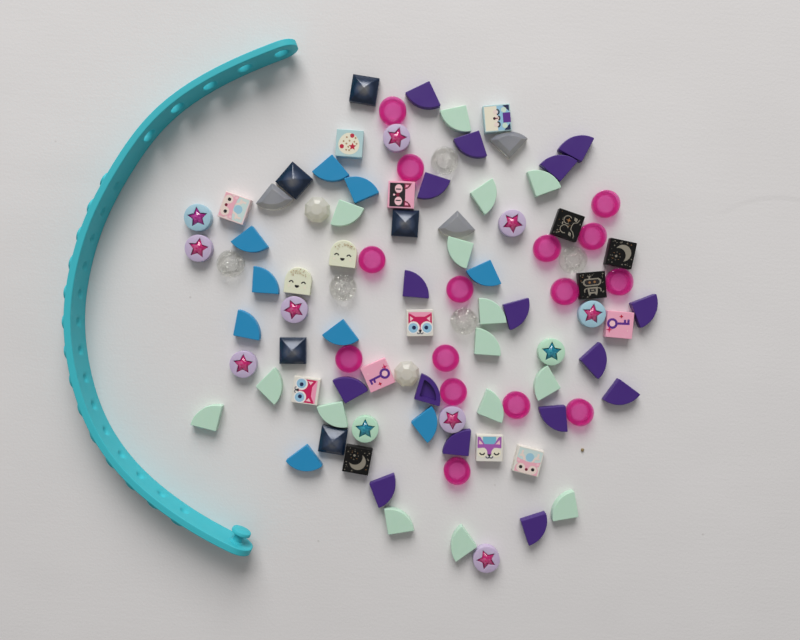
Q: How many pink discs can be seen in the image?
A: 15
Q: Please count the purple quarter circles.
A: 16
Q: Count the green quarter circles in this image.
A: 15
